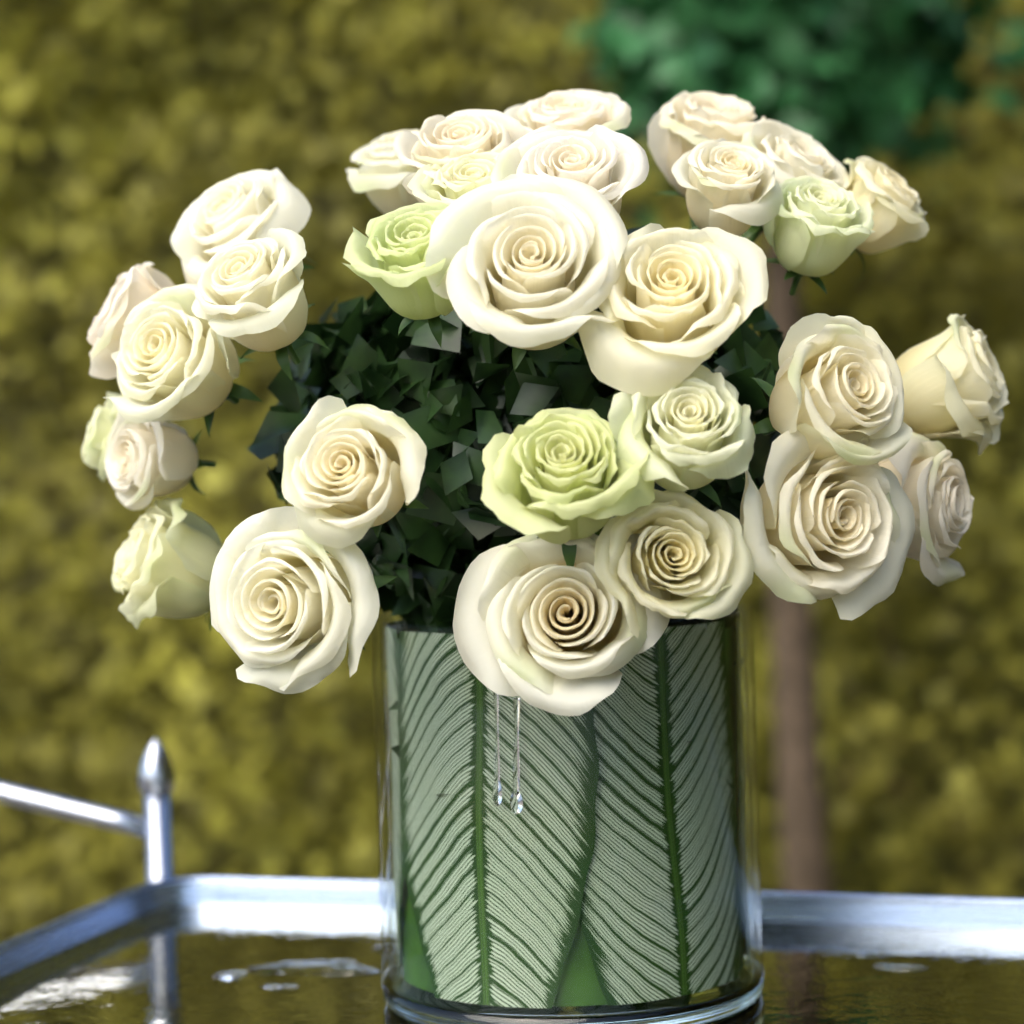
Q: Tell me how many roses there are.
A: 30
